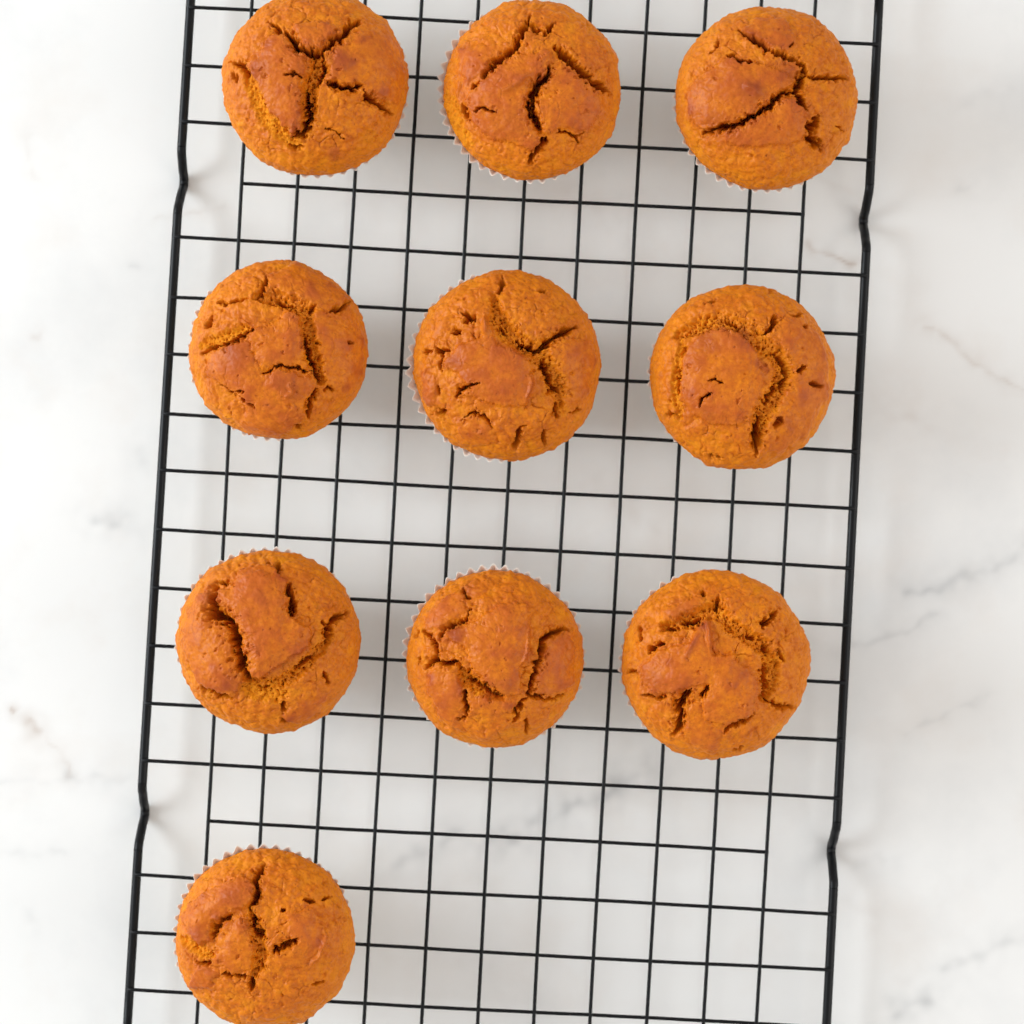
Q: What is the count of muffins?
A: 10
